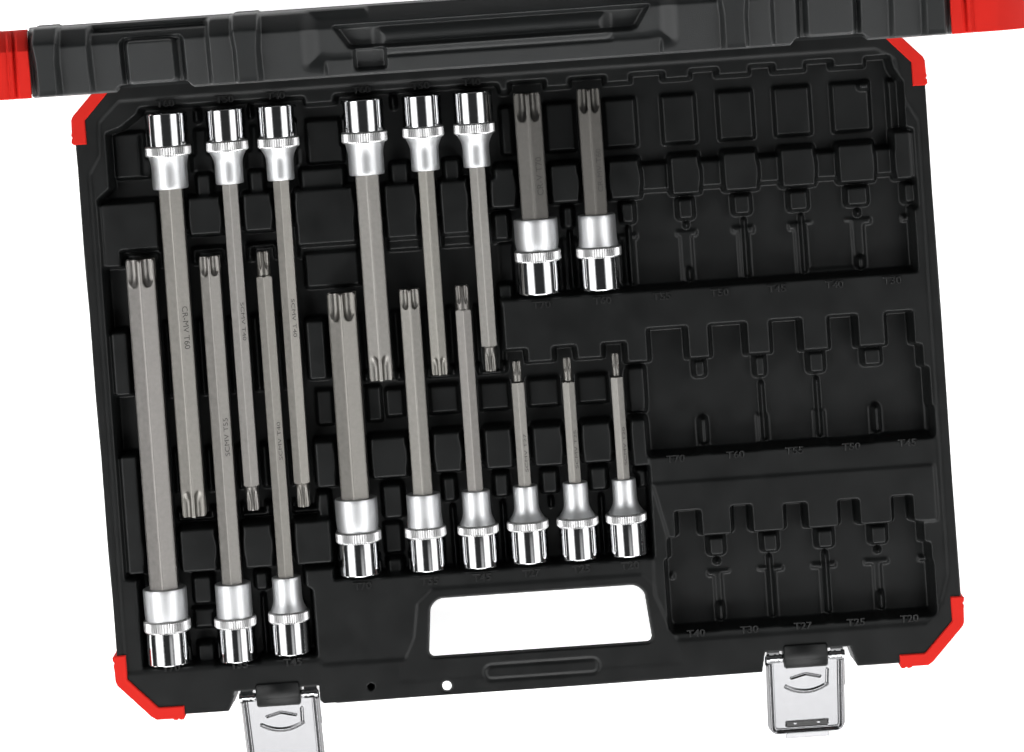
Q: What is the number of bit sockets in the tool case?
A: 17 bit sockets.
